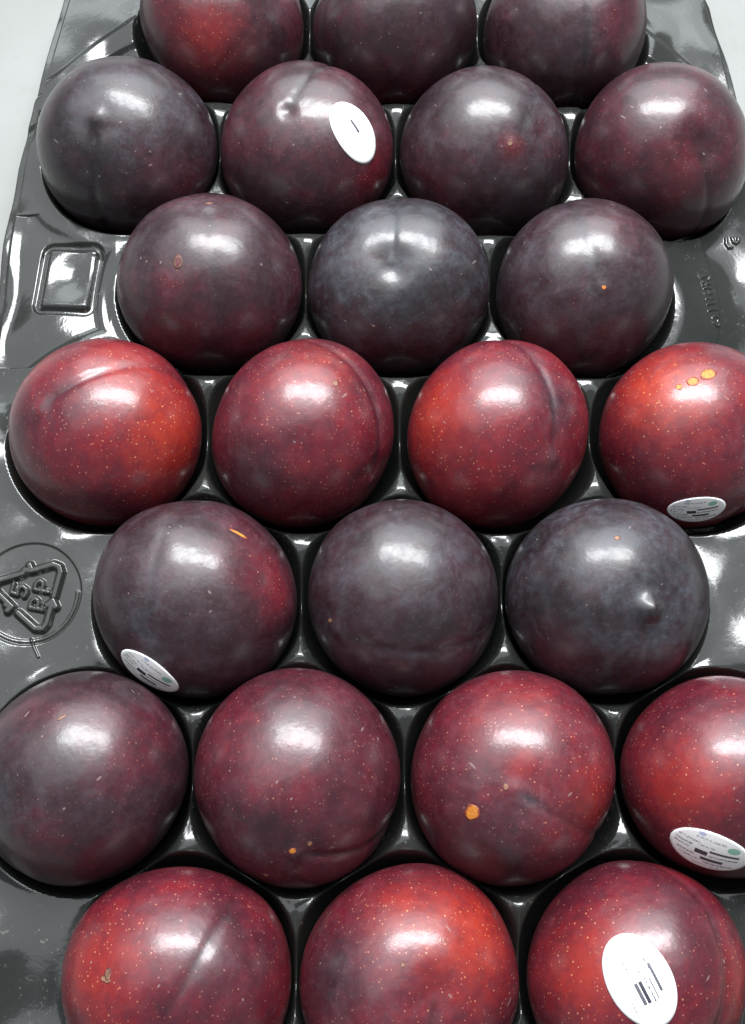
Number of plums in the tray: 24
